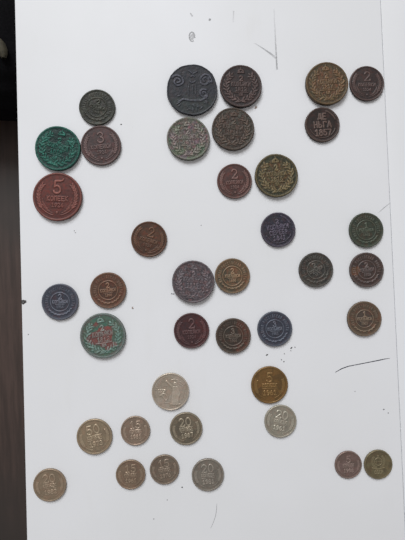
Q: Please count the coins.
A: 39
